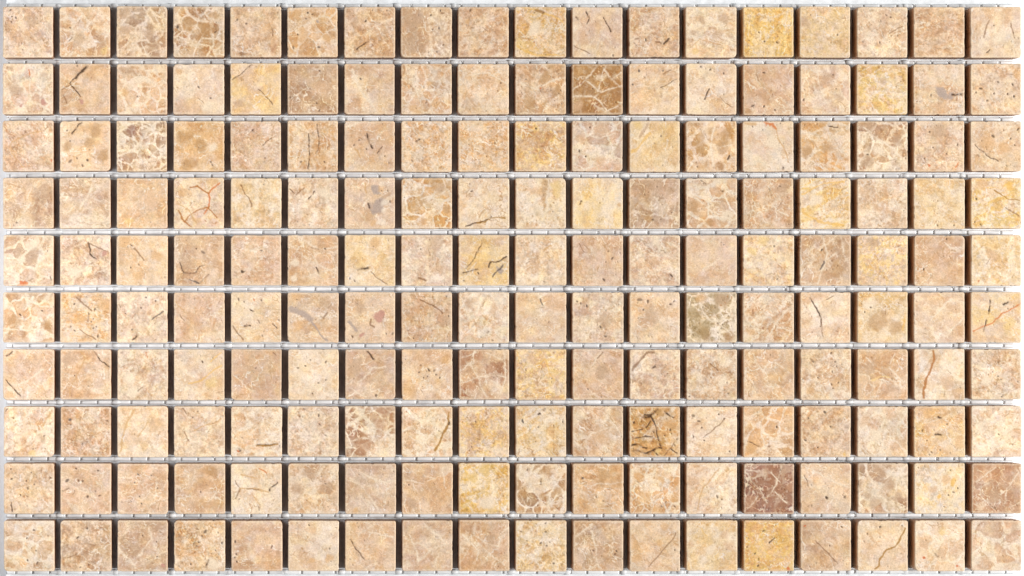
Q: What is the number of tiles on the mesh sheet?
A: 180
